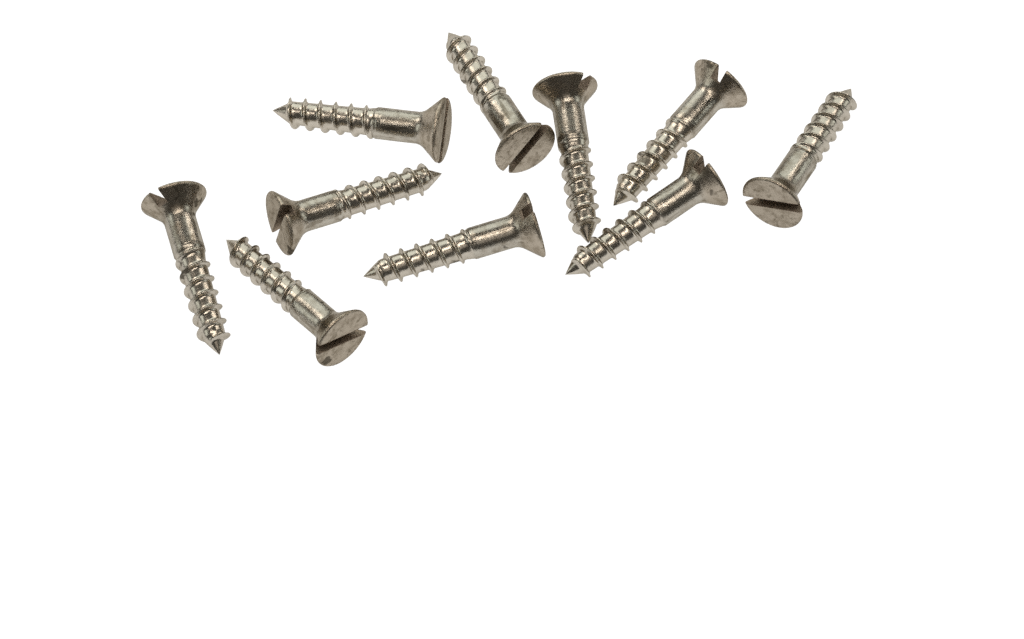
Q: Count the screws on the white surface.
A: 10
